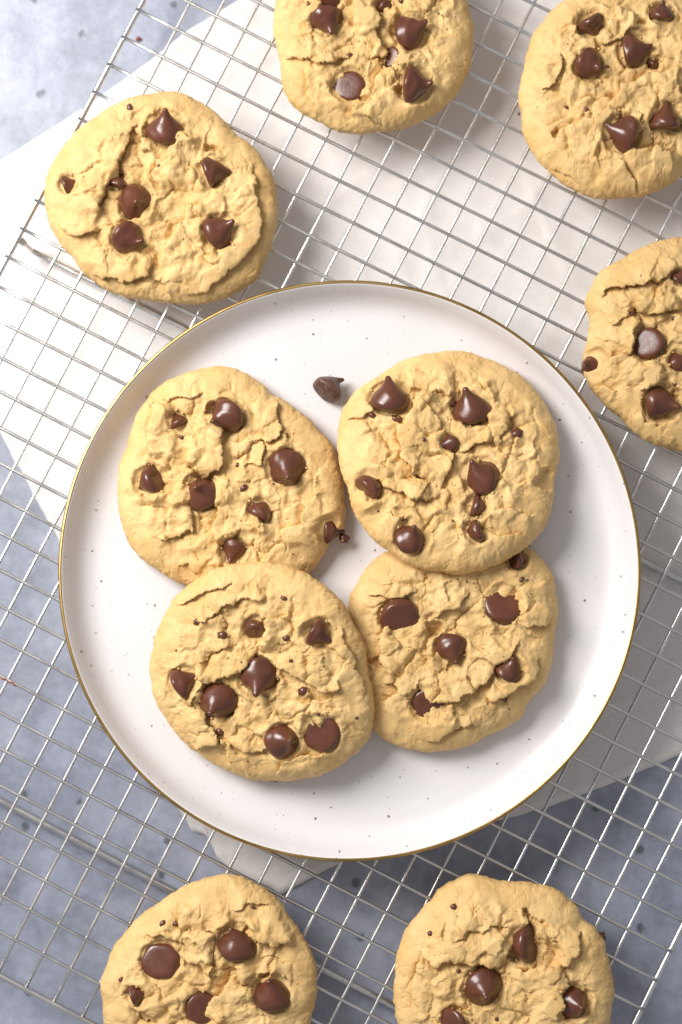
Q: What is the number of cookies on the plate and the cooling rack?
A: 10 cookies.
